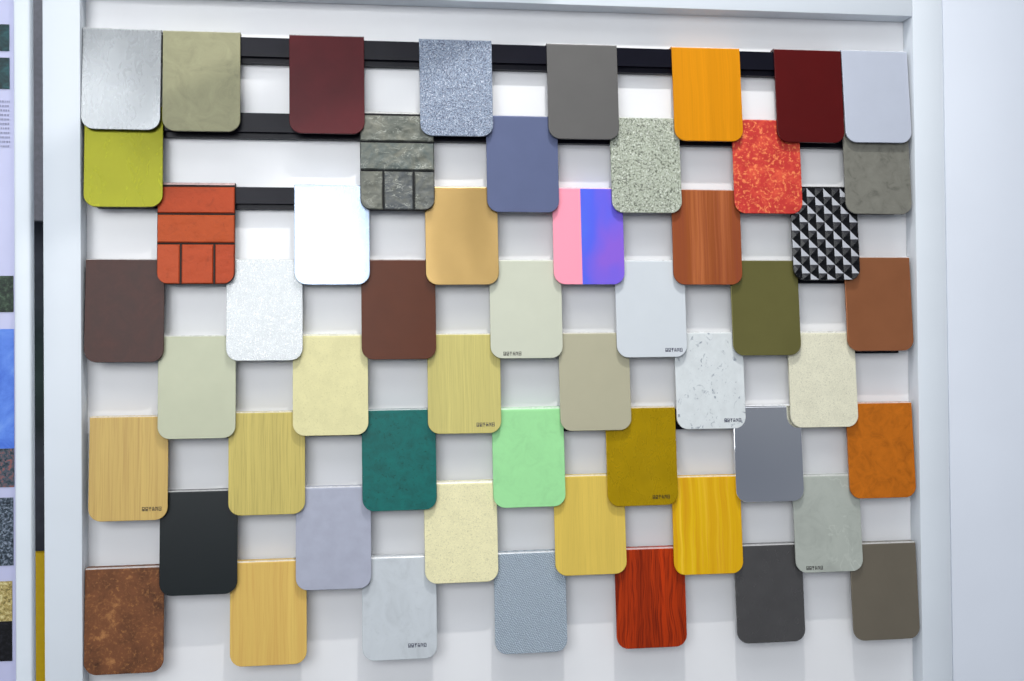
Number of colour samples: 53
